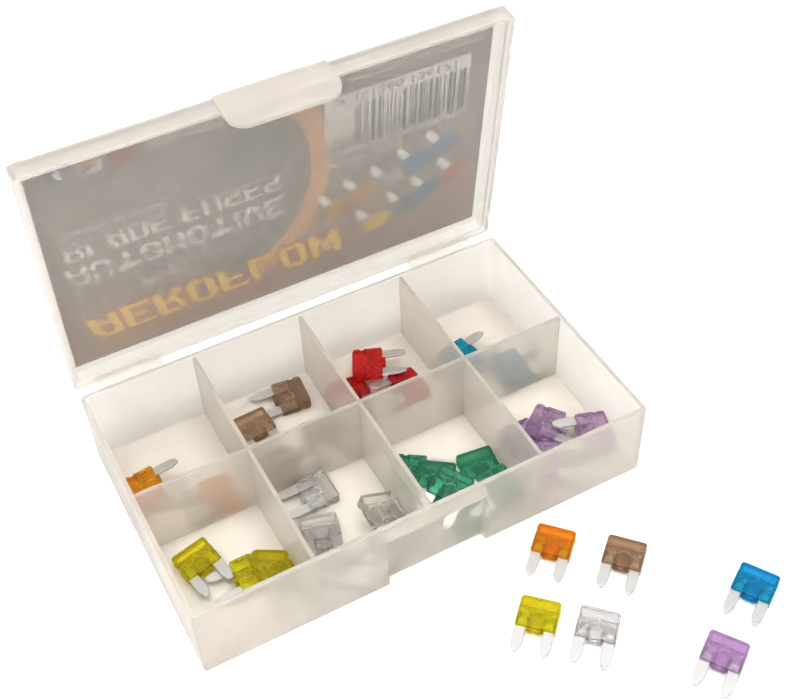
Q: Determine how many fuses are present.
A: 35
